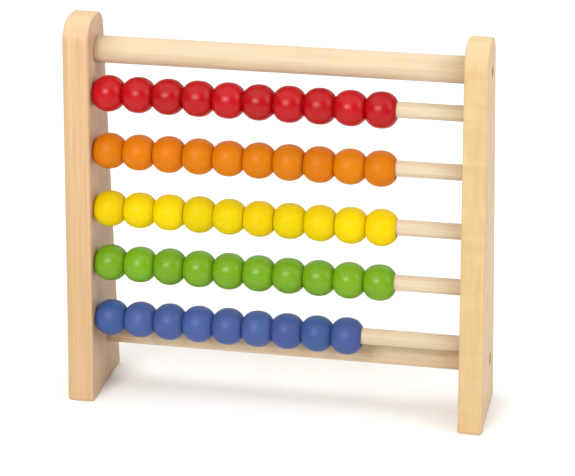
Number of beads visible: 49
